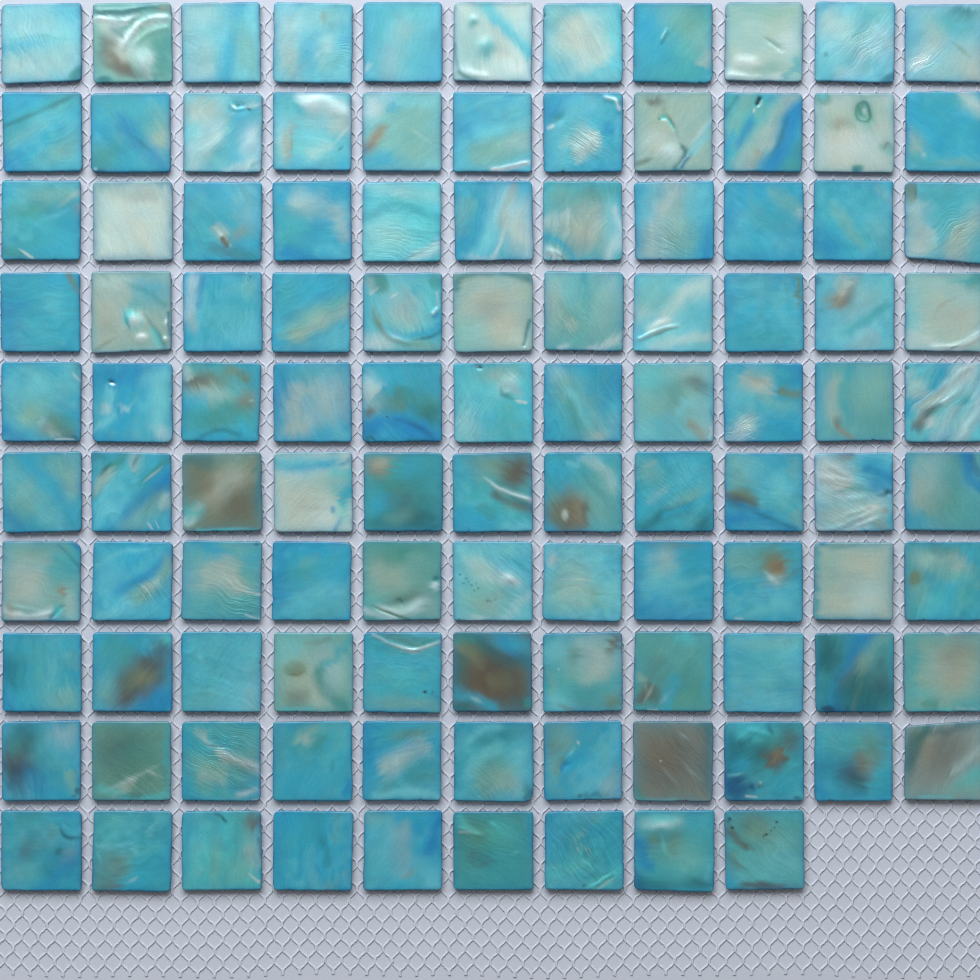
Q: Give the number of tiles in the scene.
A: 108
